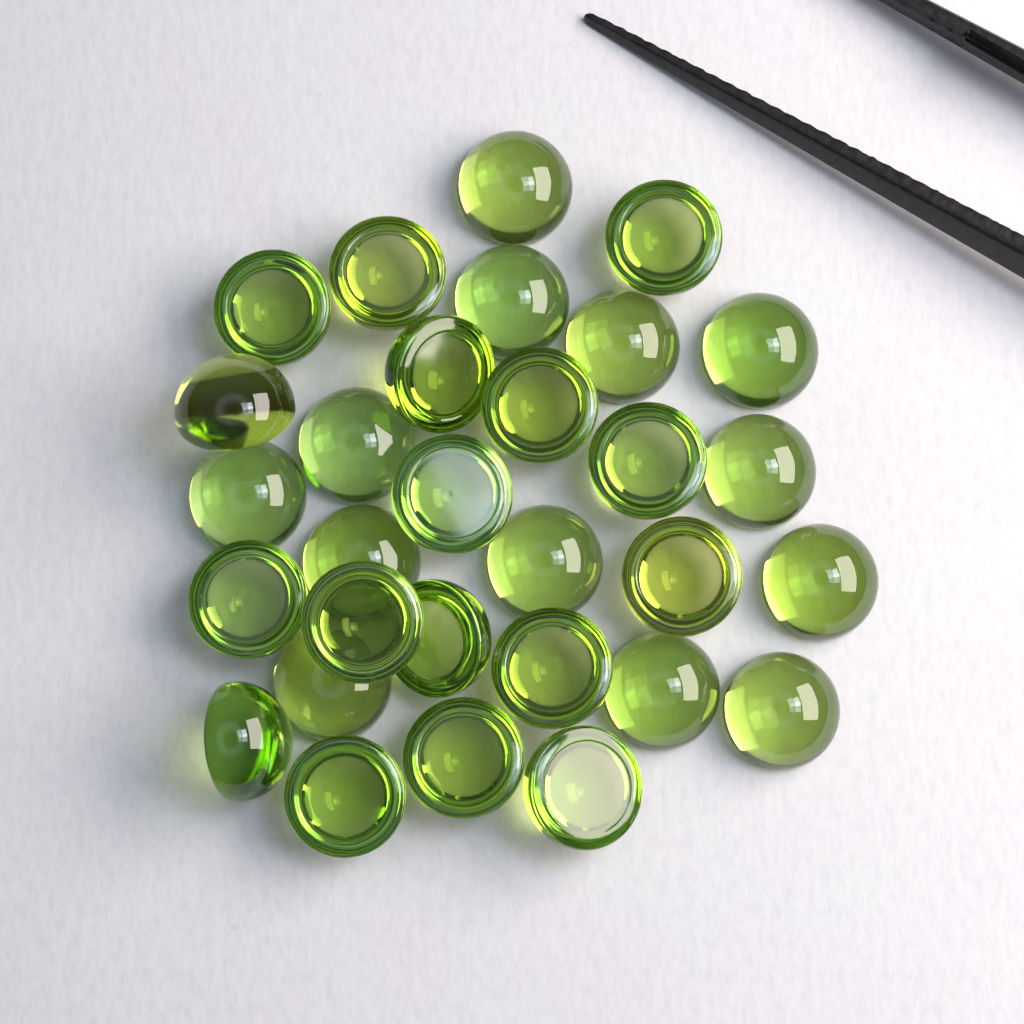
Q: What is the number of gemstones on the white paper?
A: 30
